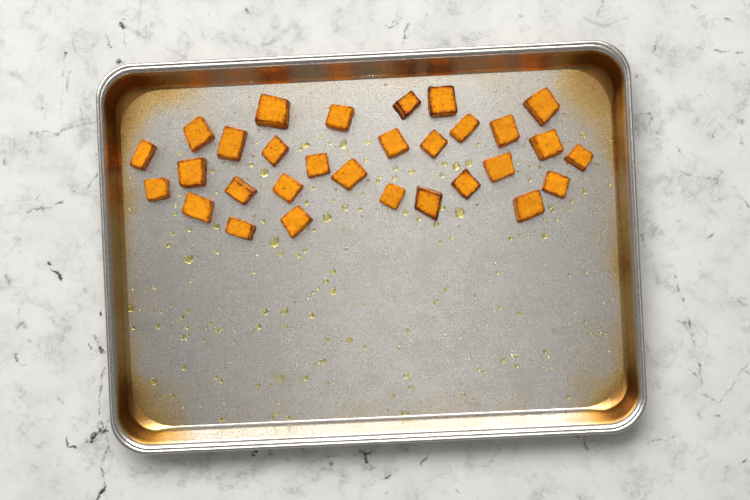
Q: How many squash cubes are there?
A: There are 30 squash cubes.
